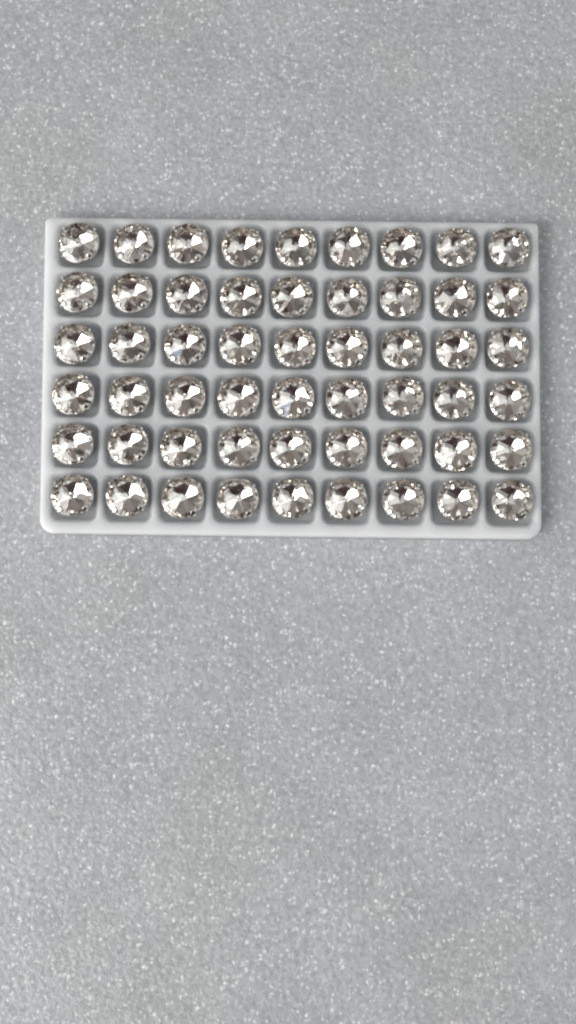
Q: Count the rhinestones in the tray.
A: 54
